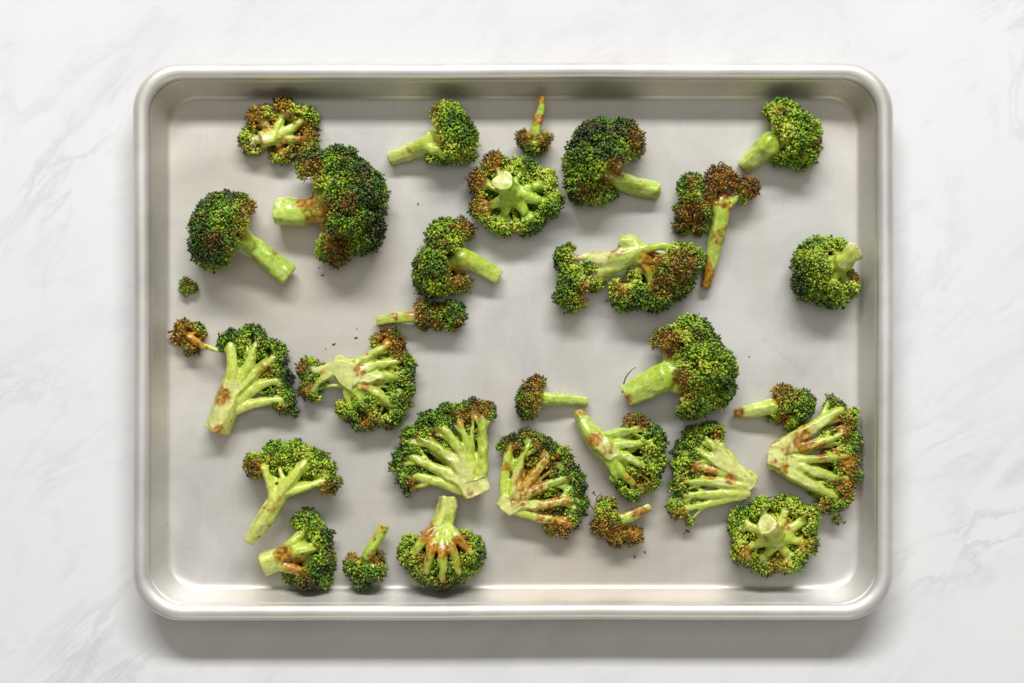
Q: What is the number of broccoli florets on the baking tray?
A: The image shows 31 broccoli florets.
